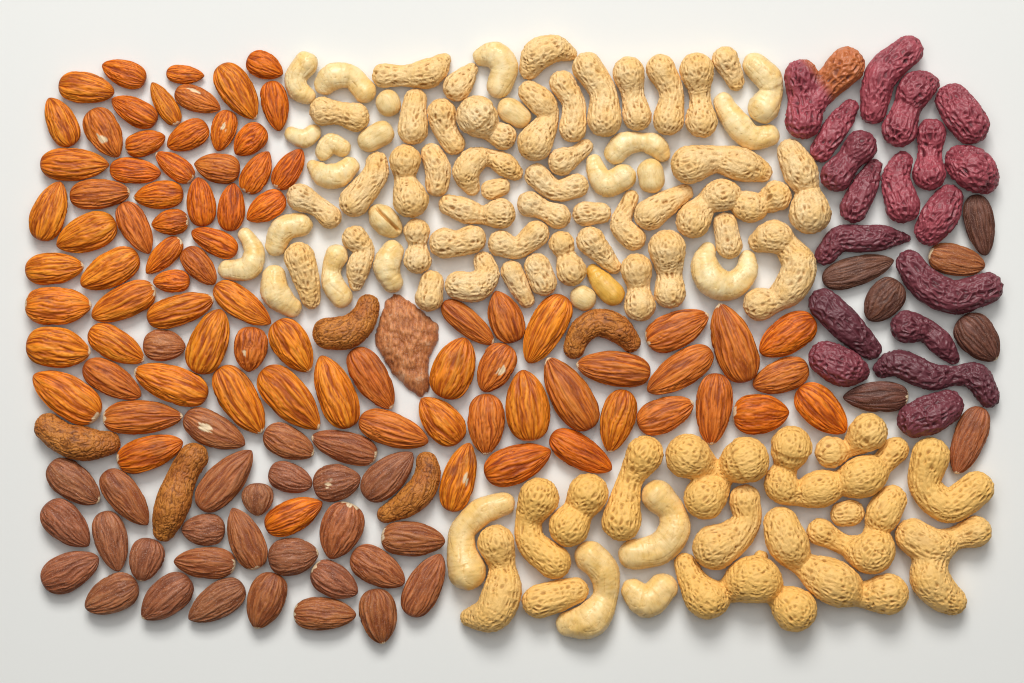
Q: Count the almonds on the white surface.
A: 116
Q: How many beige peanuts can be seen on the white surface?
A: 60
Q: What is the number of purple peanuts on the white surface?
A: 18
